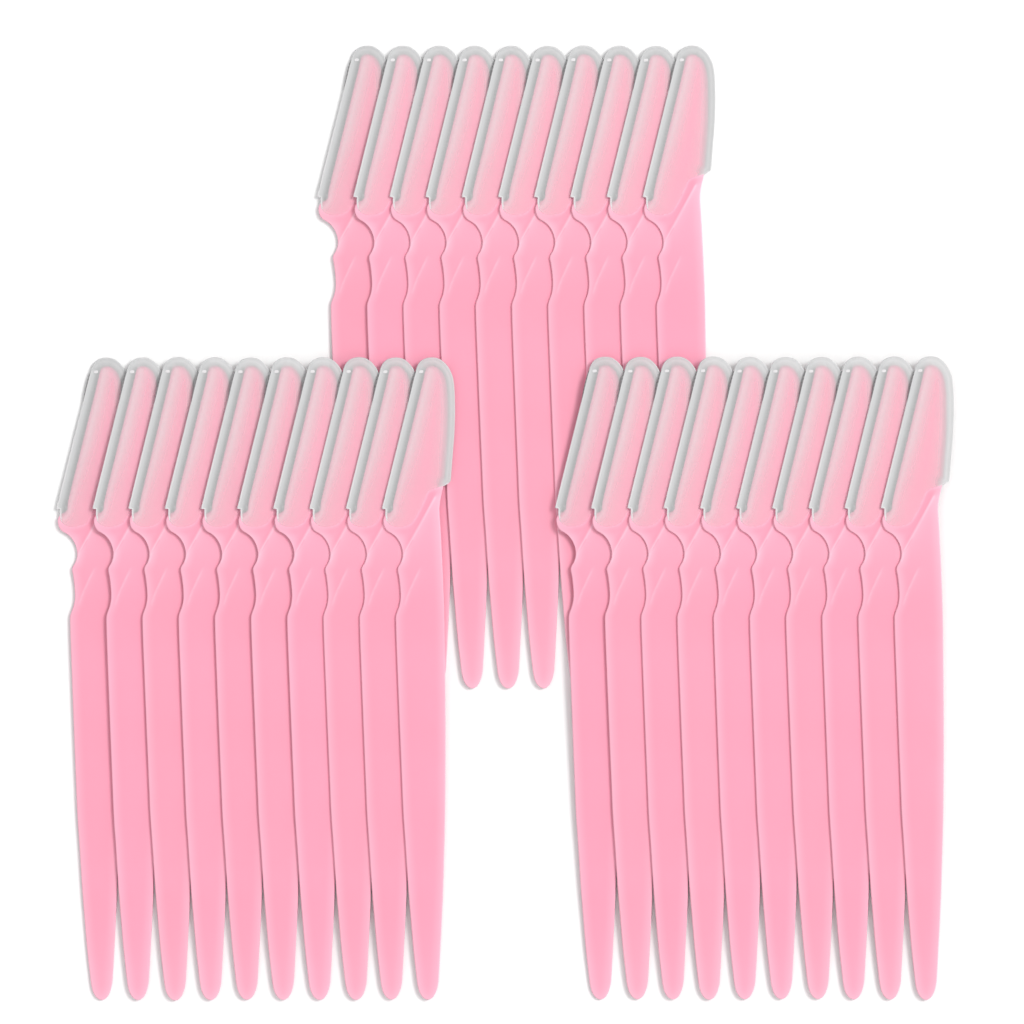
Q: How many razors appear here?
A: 30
